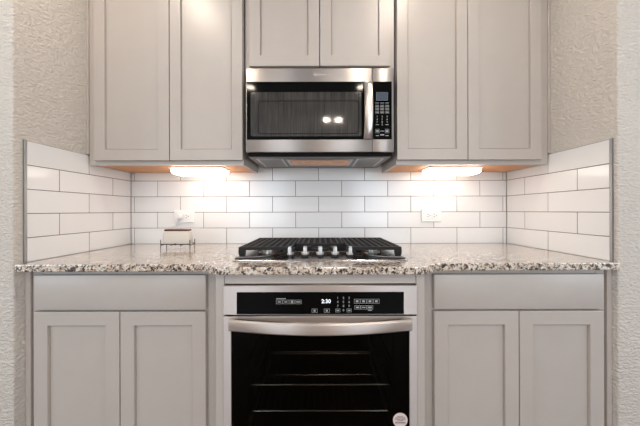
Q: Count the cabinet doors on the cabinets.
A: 10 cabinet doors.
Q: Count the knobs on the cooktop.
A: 5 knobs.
